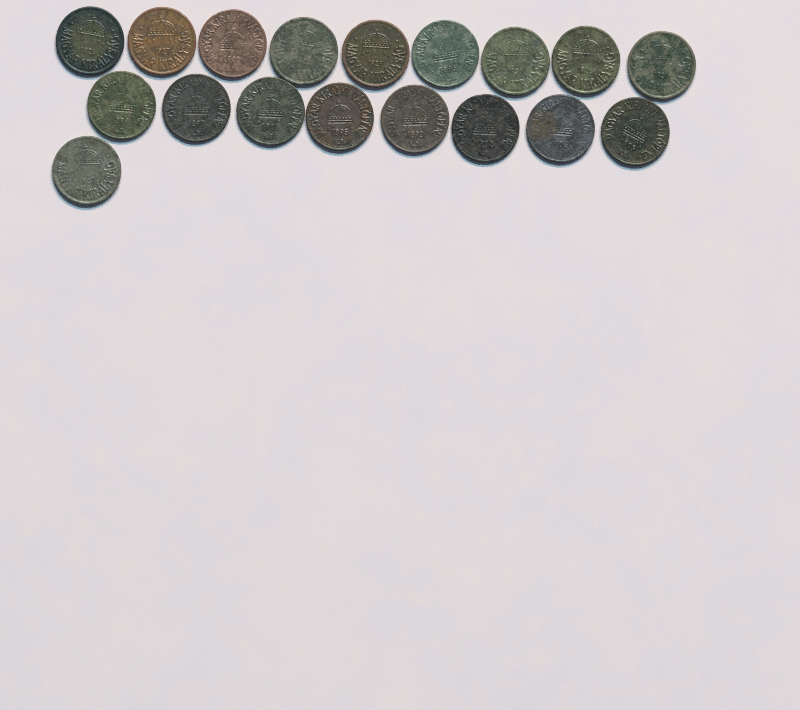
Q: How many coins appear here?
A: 18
